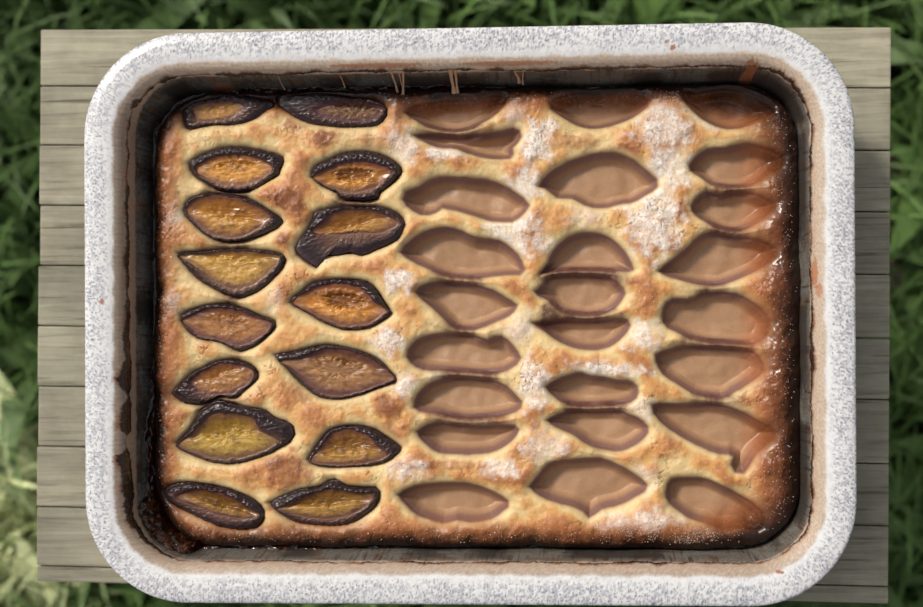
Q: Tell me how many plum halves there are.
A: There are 15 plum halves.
